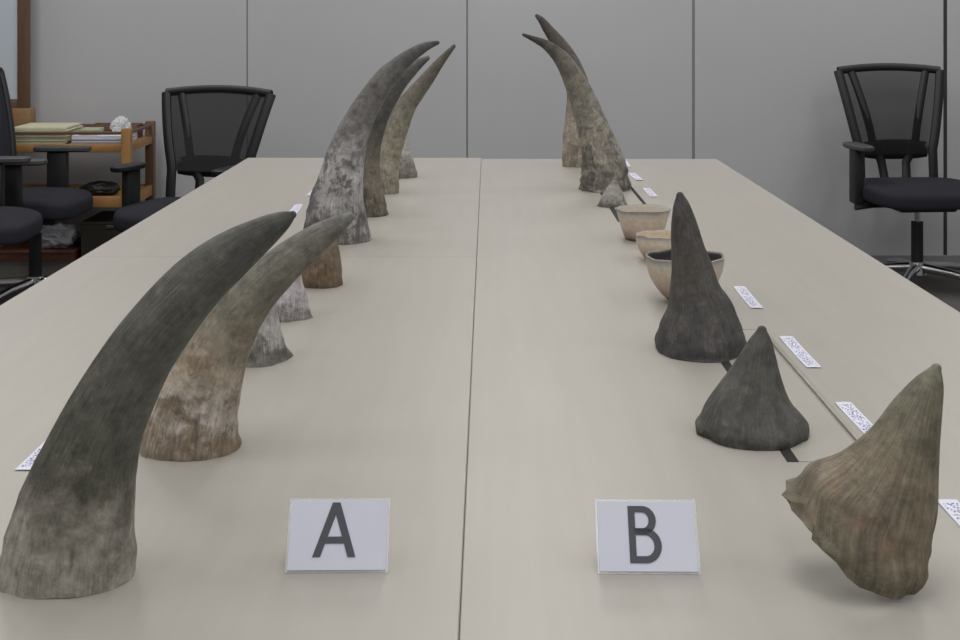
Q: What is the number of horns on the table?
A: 15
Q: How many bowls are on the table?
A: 3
